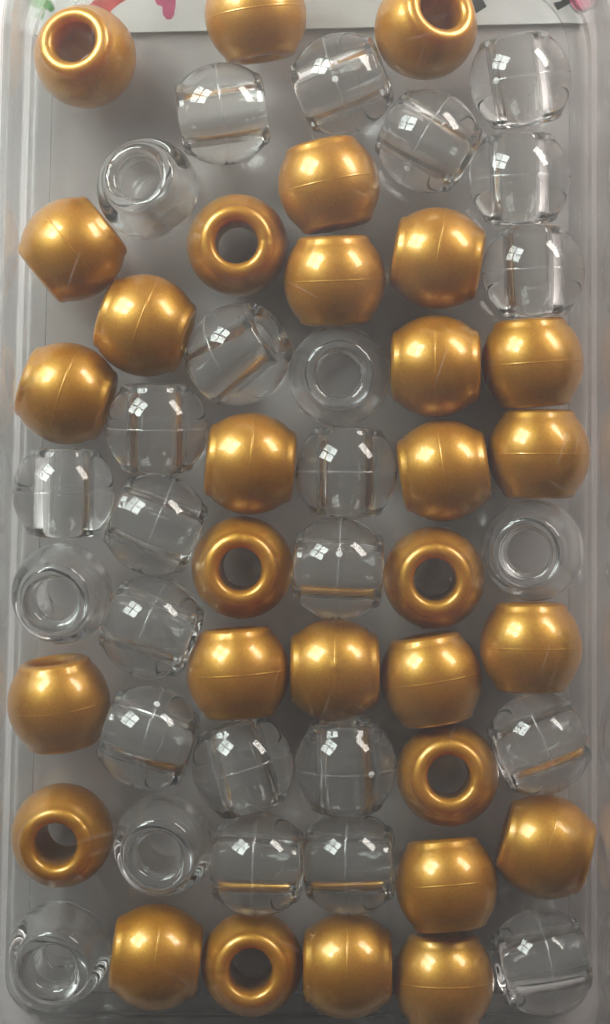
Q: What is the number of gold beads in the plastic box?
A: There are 30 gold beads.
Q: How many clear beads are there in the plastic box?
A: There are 26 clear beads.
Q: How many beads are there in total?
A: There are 56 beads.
